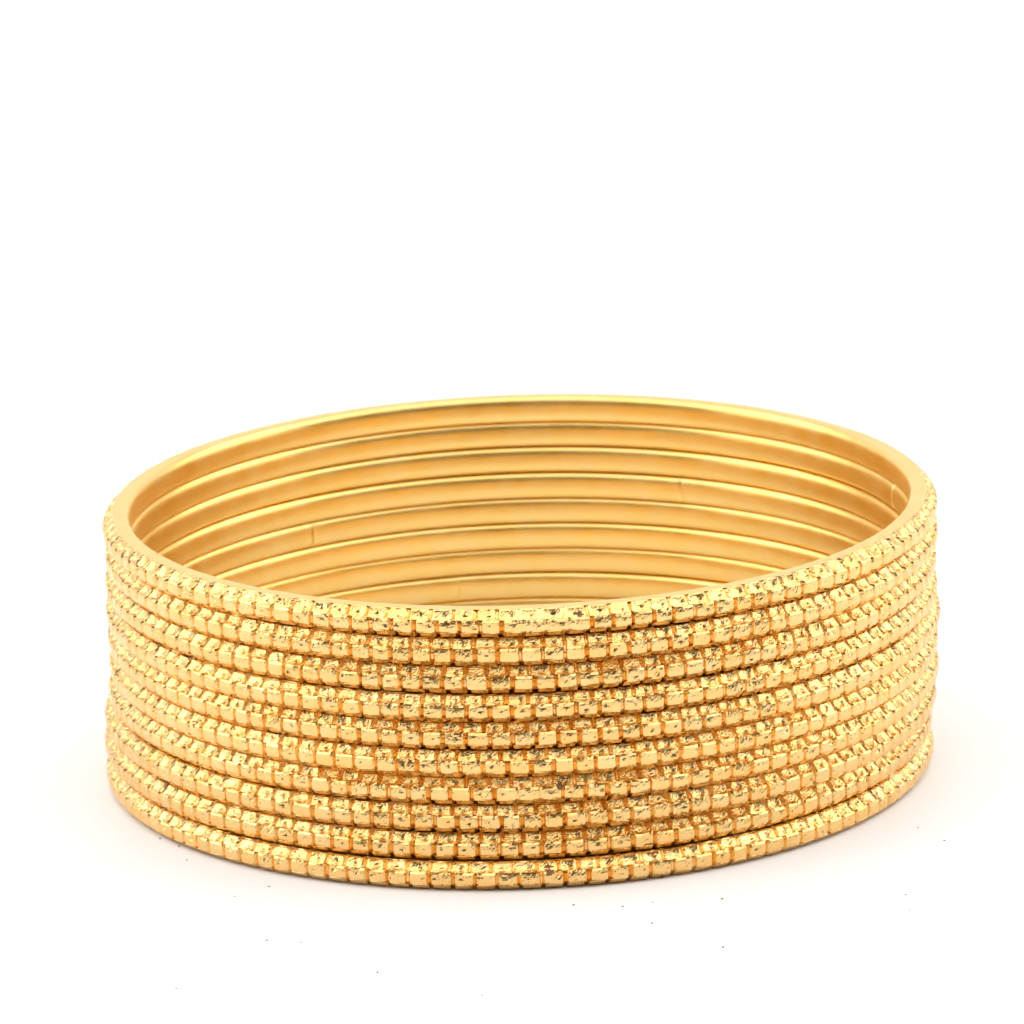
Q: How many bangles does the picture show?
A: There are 10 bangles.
